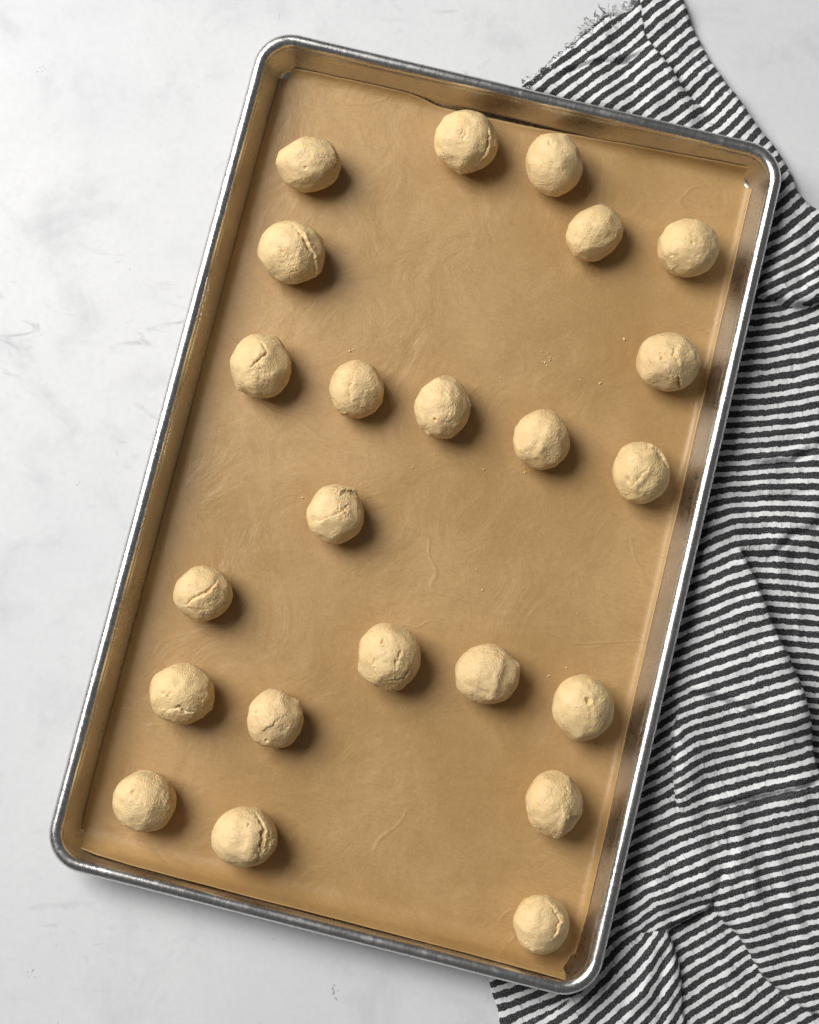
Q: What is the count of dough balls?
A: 23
